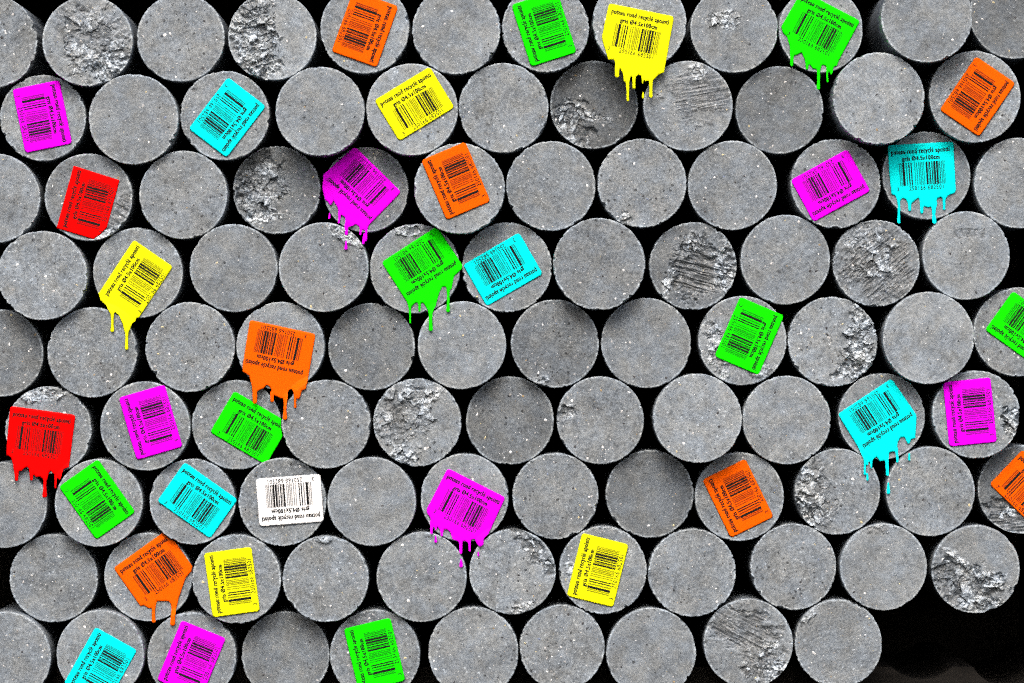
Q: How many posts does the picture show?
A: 102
